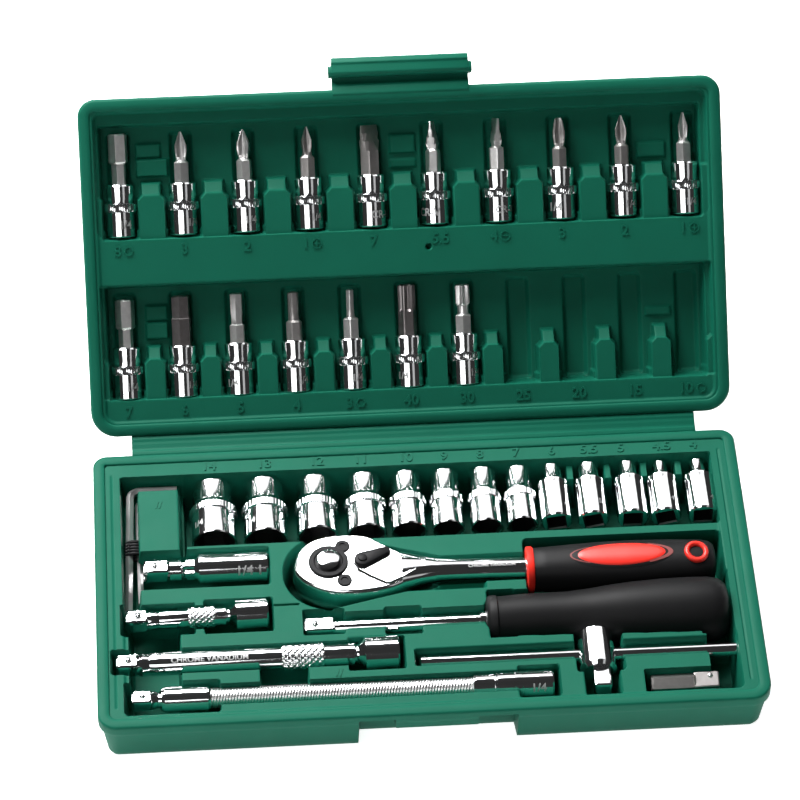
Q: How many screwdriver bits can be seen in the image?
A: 17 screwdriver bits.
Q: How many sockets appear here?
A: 13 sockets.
